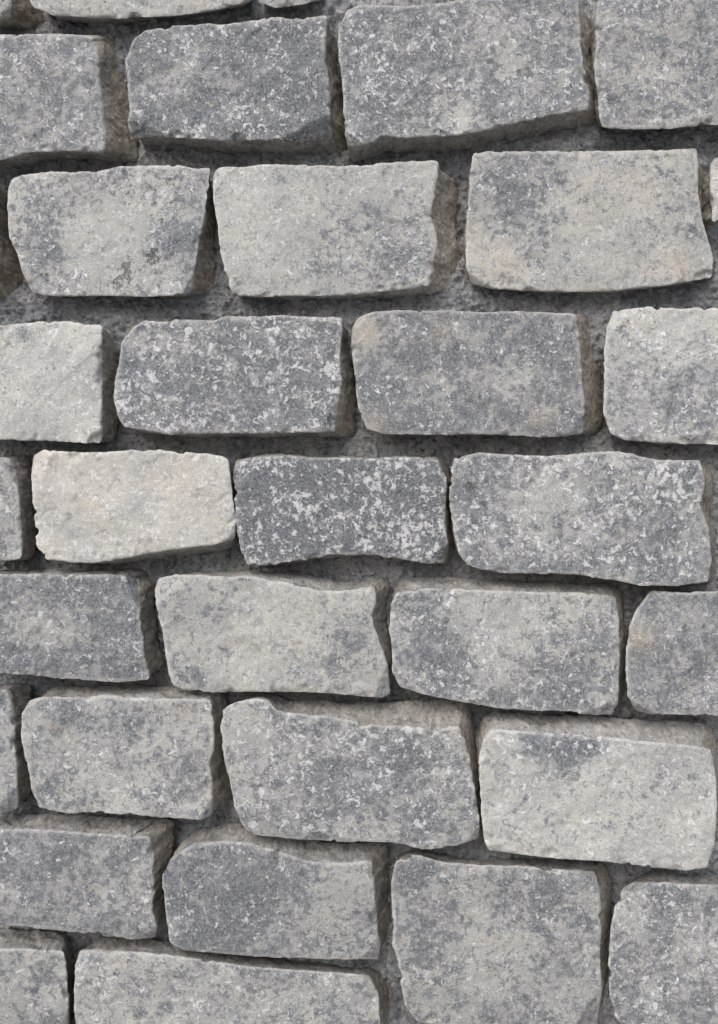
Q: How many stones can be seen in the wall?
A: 34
